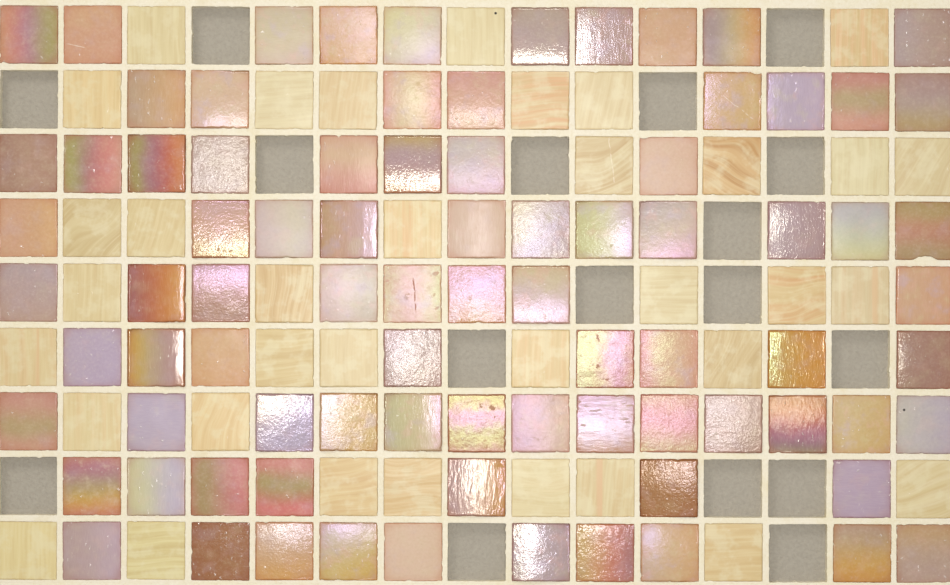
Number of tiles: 118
